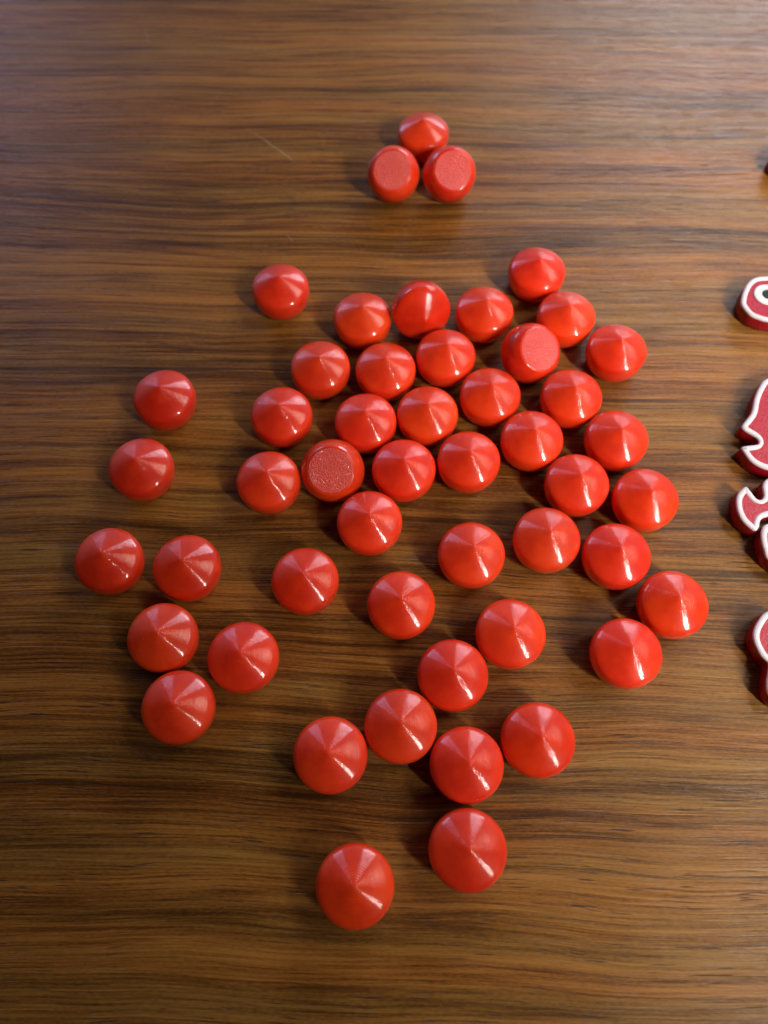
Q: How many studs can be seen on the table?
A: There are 50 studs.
